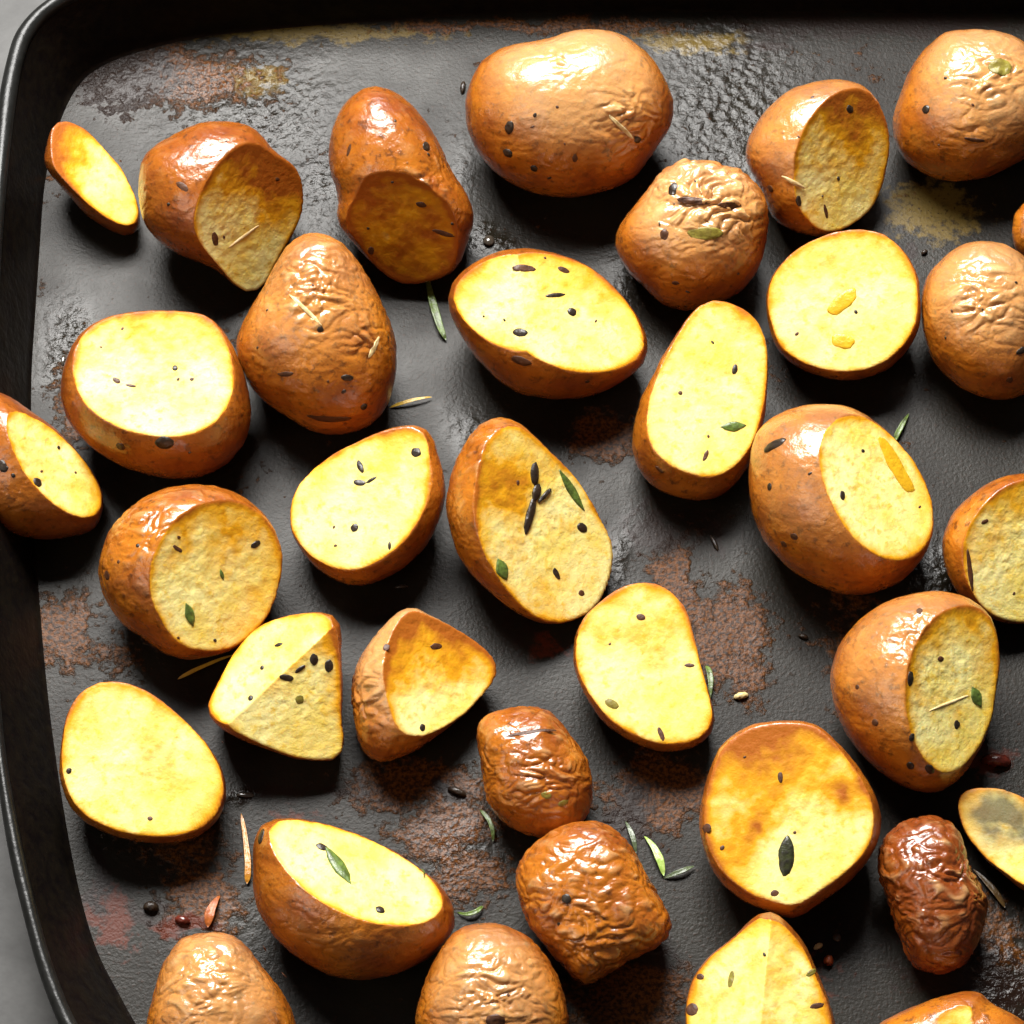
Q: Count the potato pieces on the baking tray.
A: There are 35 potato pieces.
